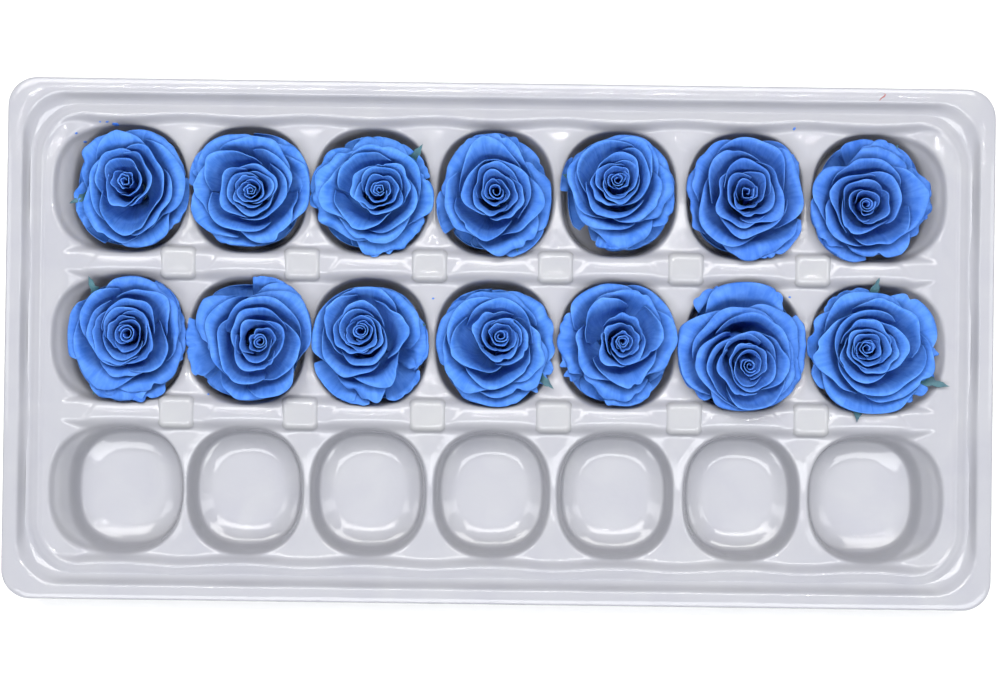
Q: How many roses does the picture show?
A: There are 14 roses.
